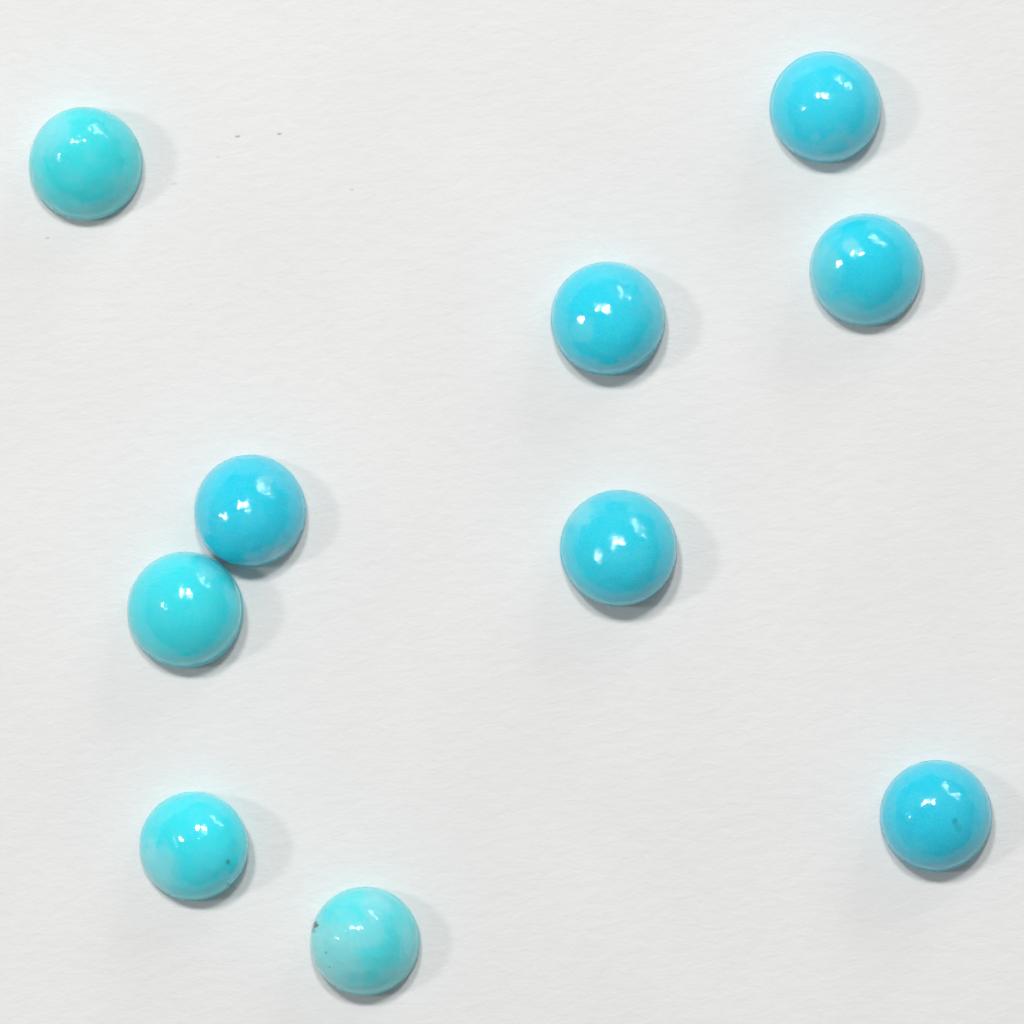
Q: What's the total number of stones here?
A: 10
